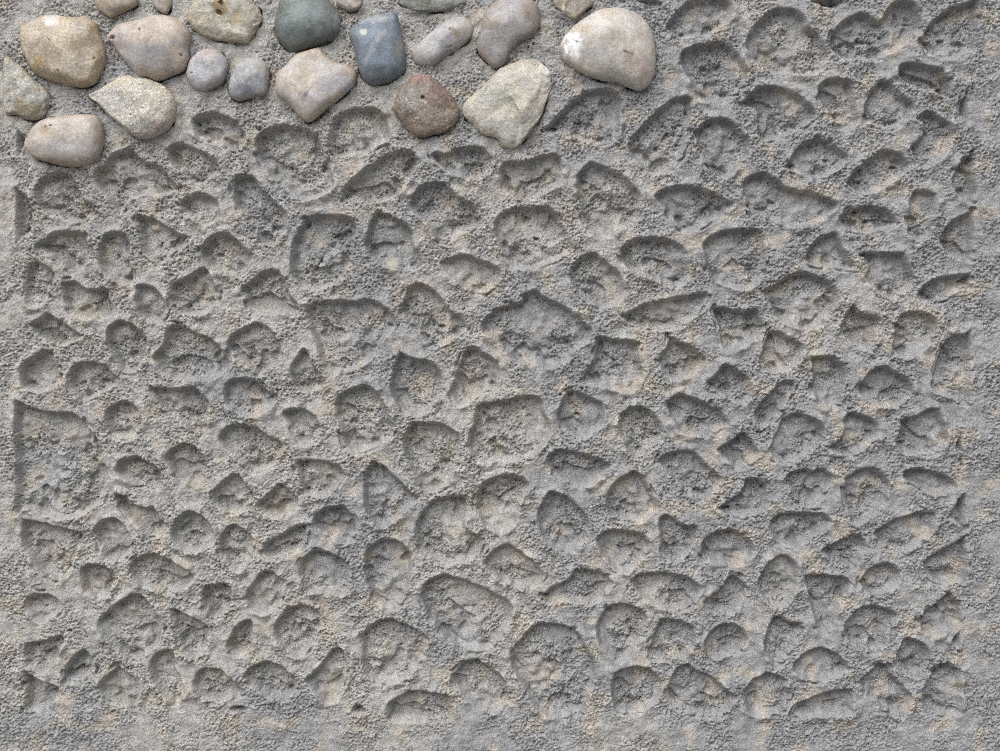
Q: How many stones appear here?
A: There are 21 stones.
